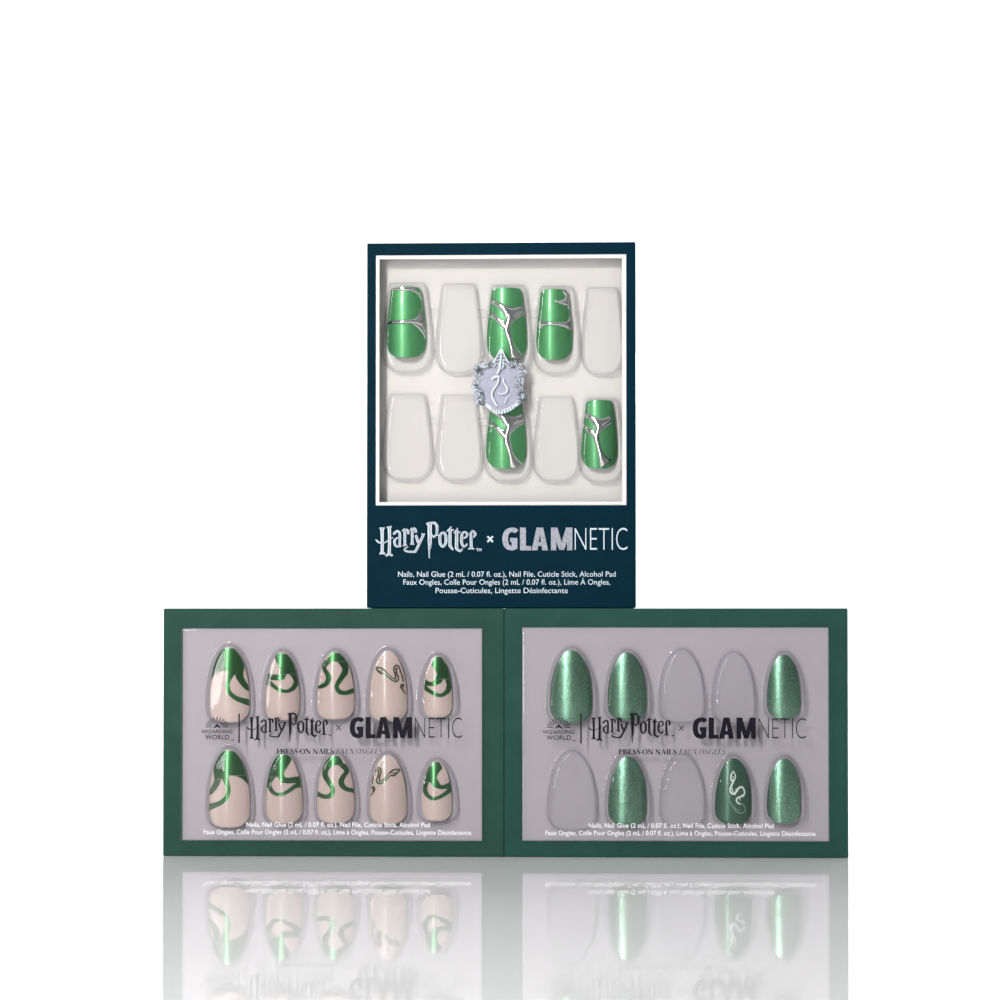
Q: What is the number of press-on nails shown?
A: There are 21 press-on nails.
